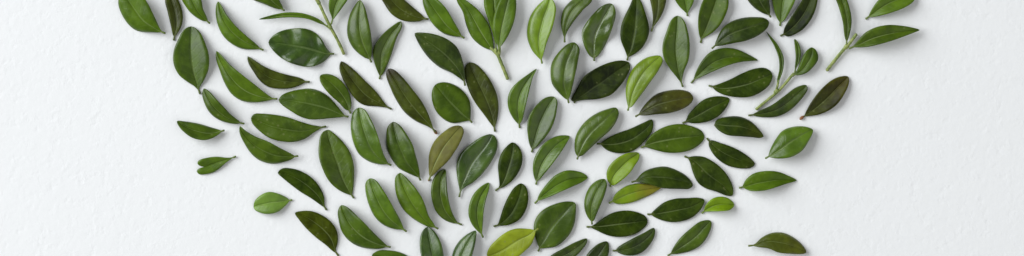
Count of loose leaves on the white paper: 91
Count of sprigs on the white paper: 4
